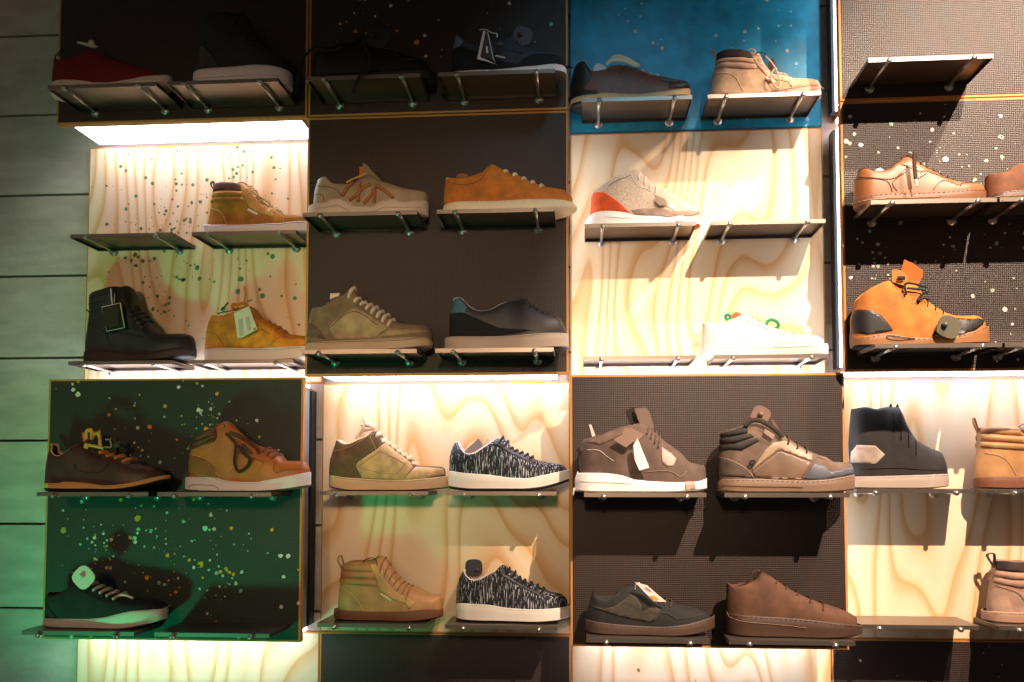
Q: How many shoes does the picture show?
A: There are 32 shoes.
